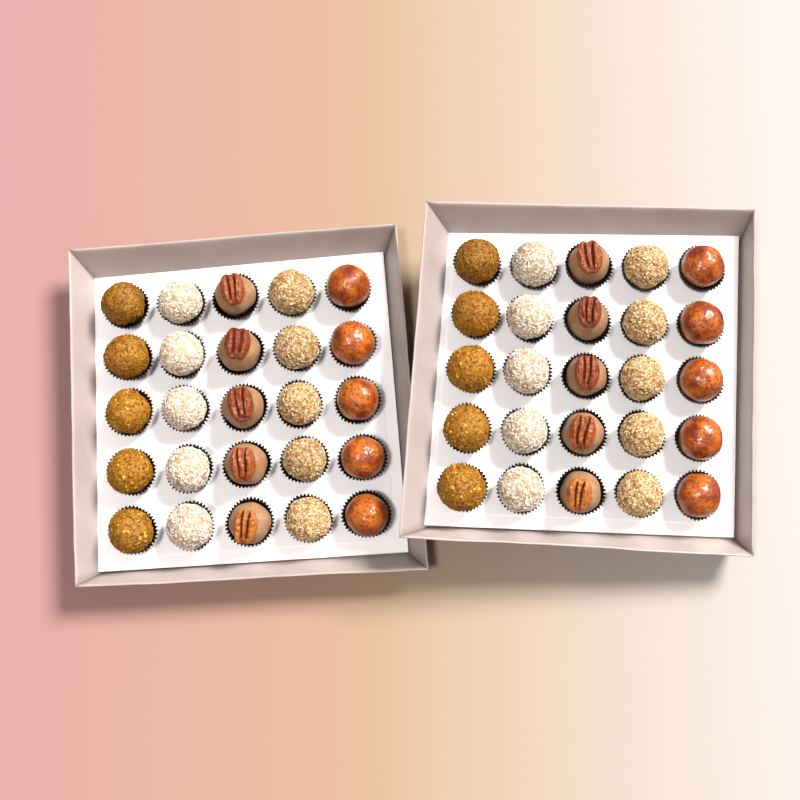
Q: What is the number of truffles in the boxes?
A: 50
